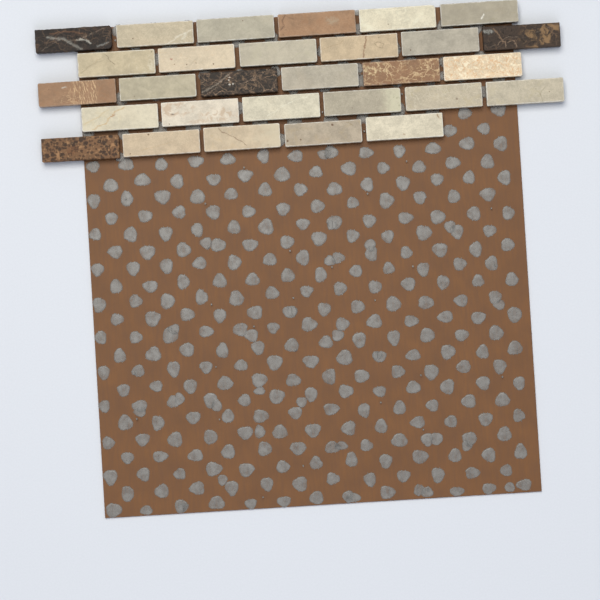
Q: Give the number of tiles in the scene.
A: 29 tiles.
